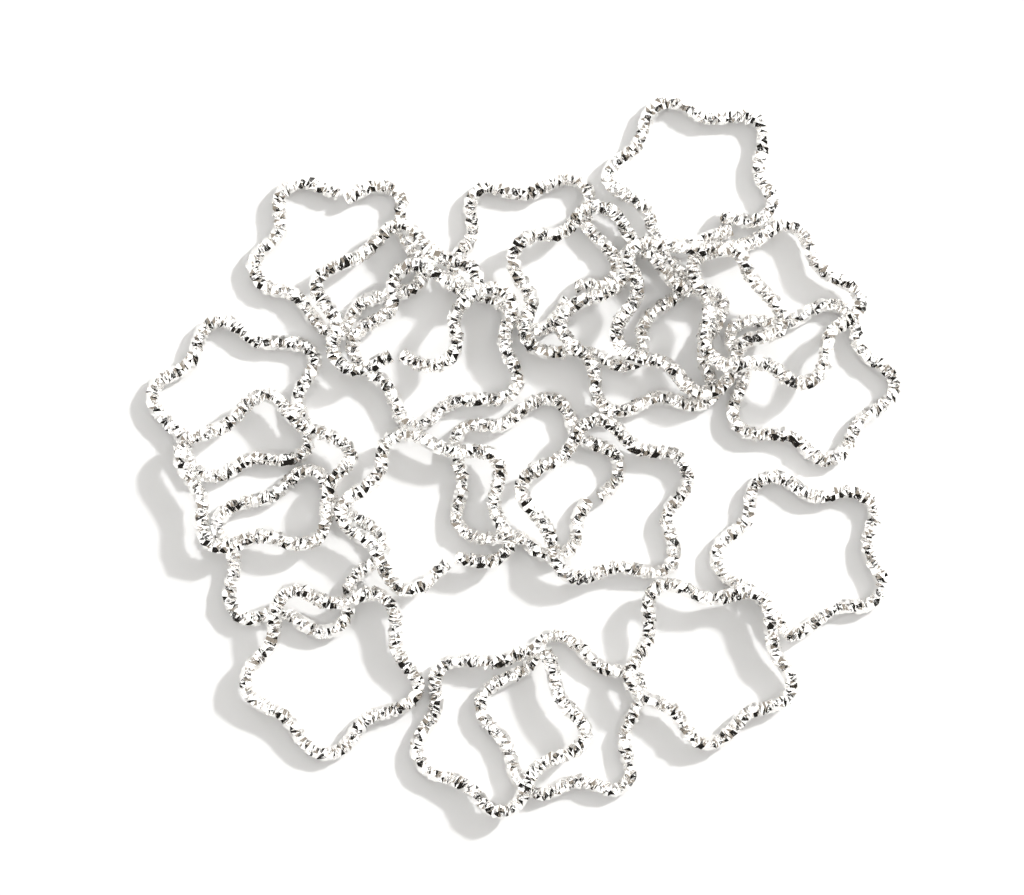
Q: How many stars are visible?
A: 21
